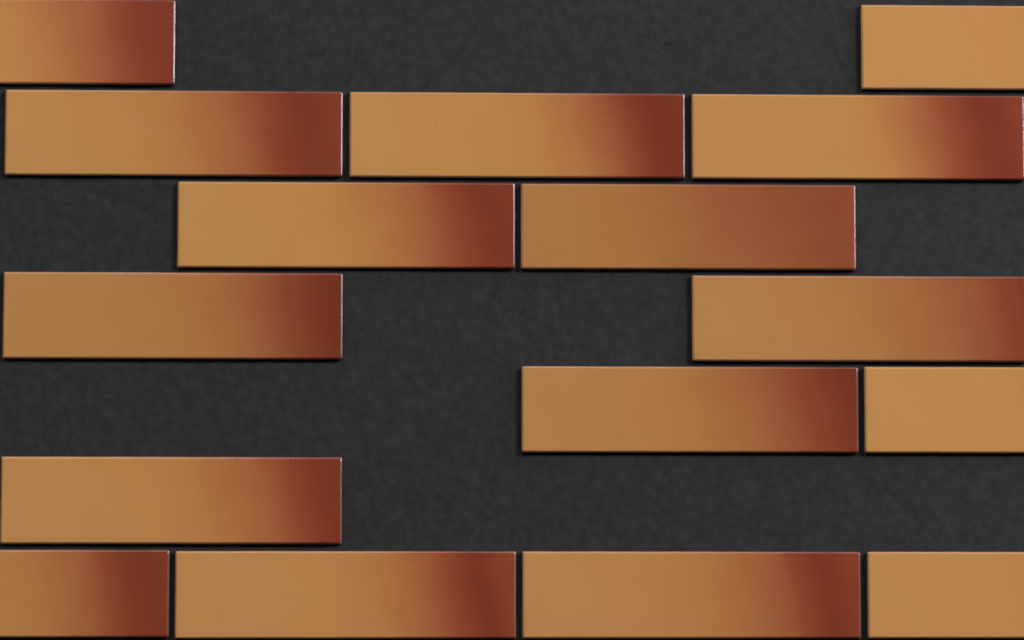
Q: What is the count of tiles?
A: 16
